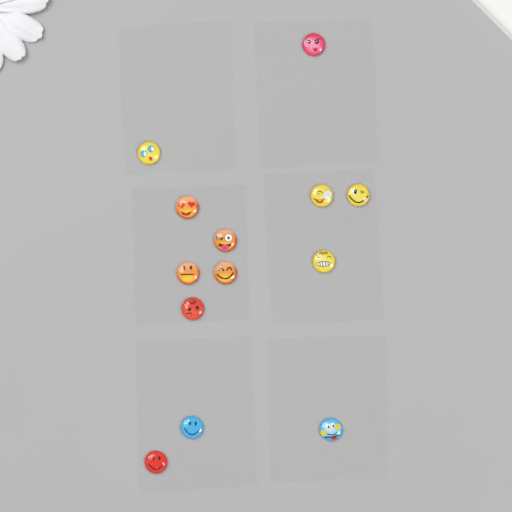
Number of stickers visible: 13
